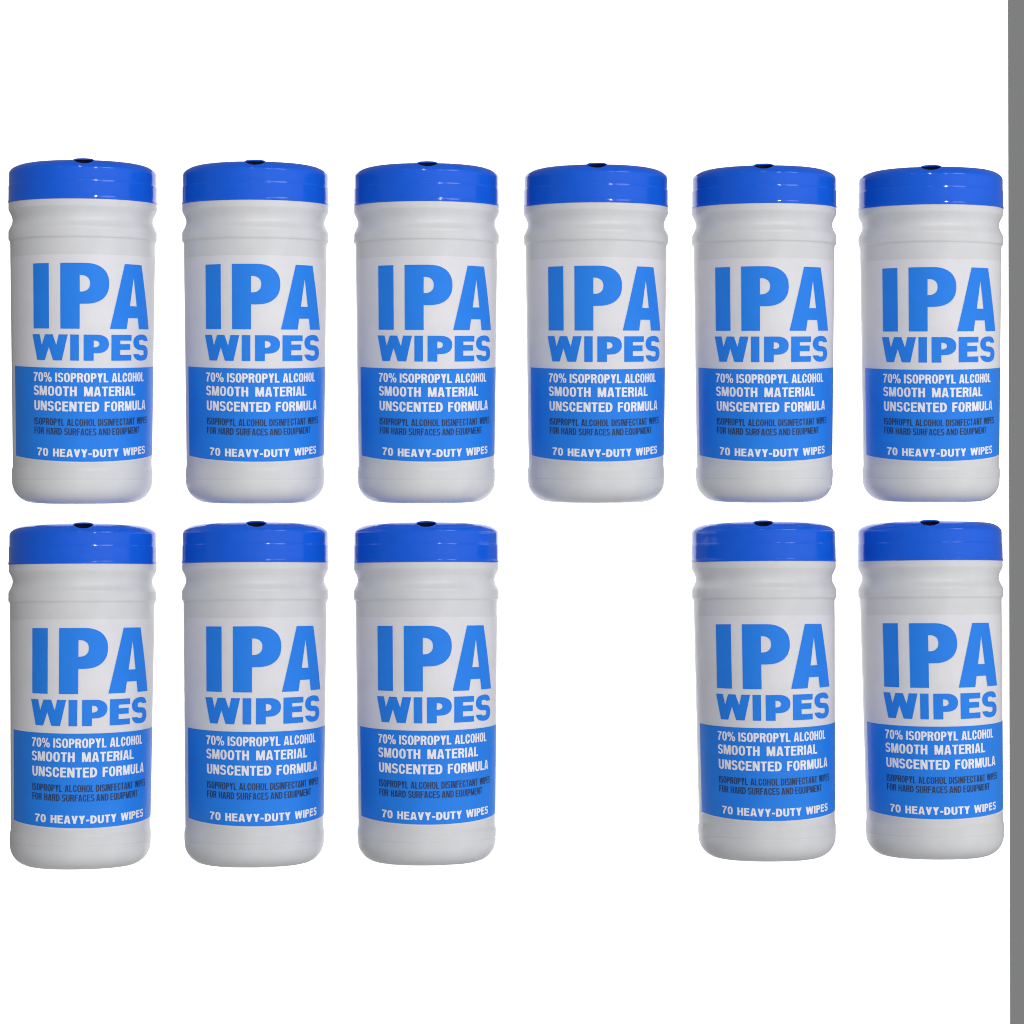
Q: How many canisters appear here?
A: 11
